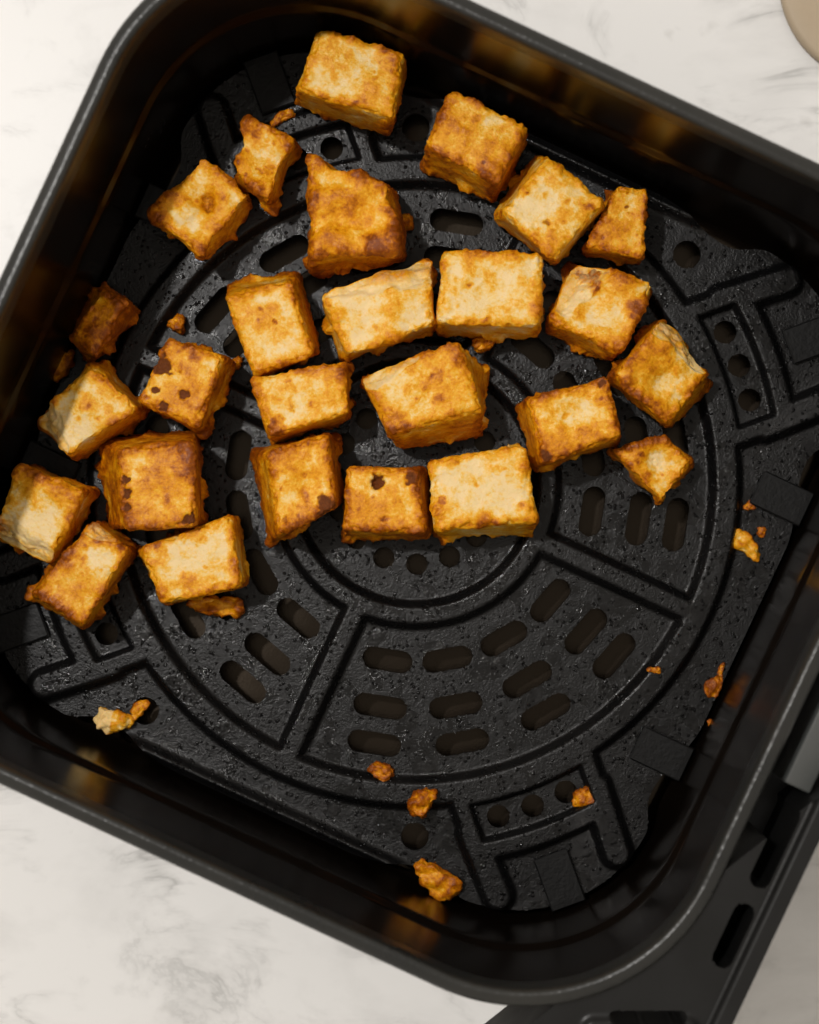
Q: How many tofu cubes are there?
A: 26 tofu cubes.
